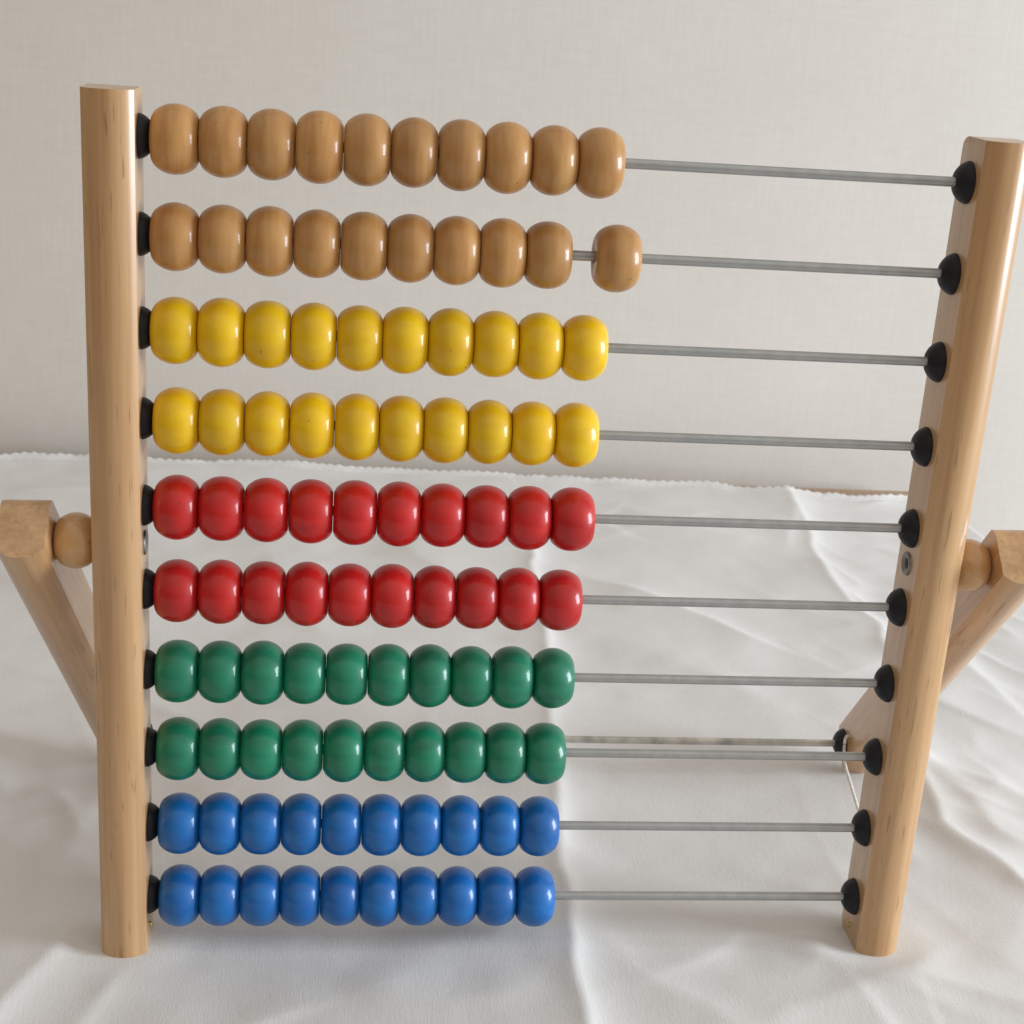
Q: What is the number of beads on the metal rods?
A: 100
